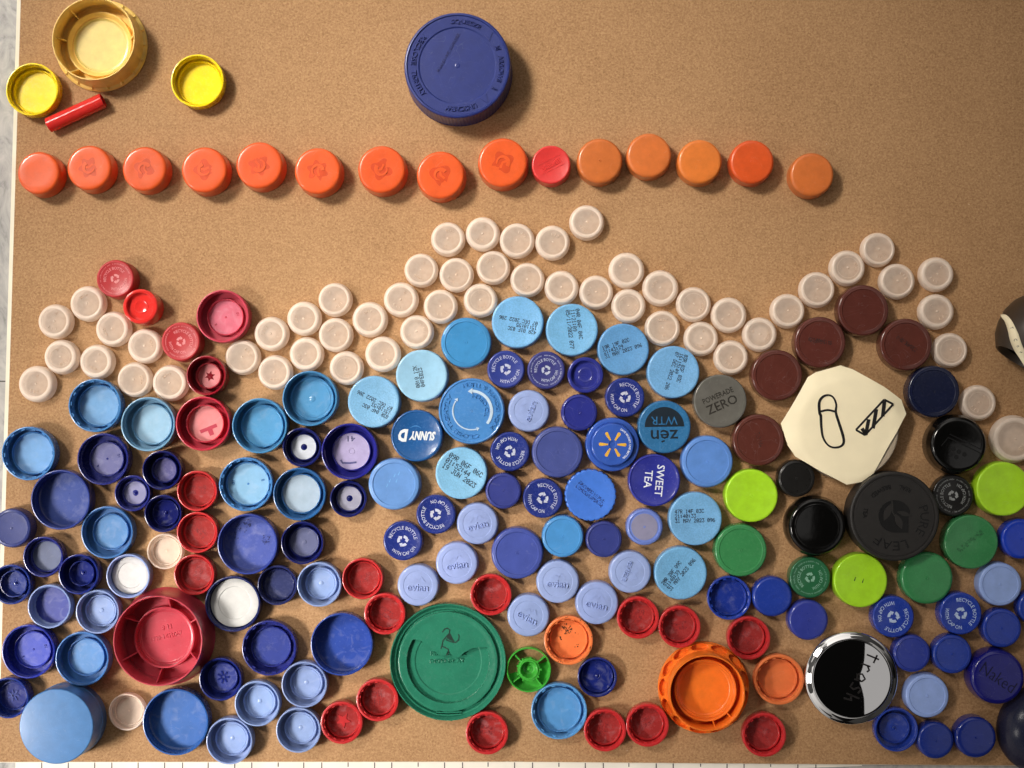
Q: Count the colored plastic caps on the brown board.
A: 164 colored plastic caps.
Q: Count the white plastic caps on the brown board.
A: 55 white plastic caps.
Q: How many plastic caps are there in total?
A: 219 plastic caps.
